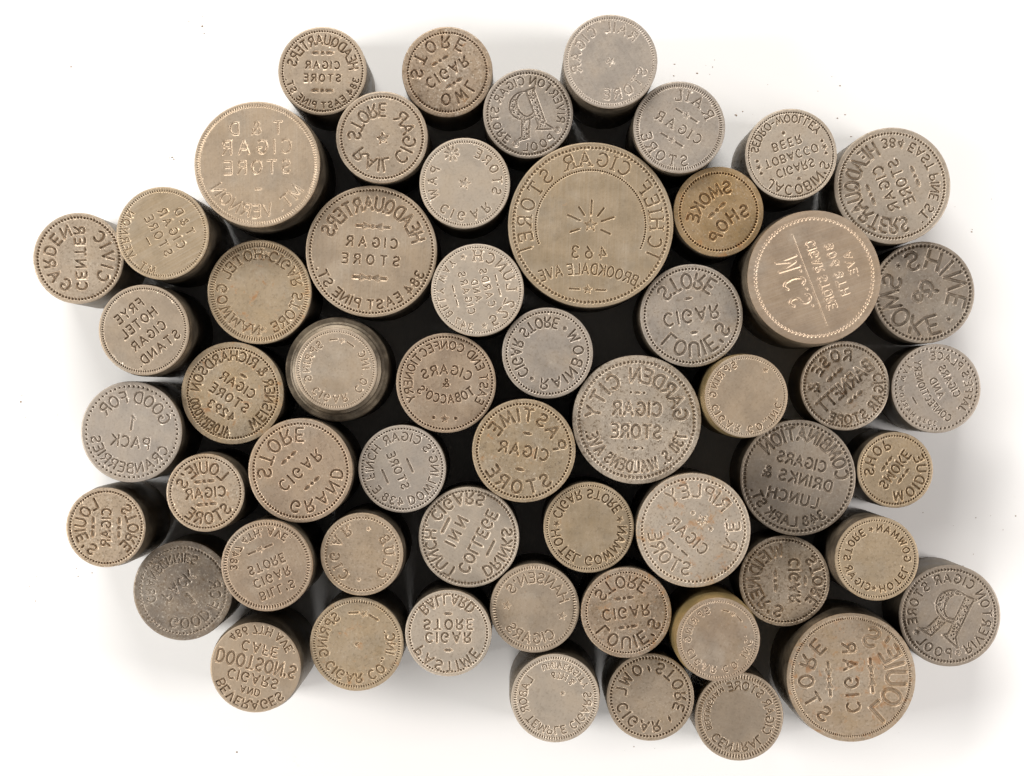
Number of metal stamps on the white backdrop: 56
